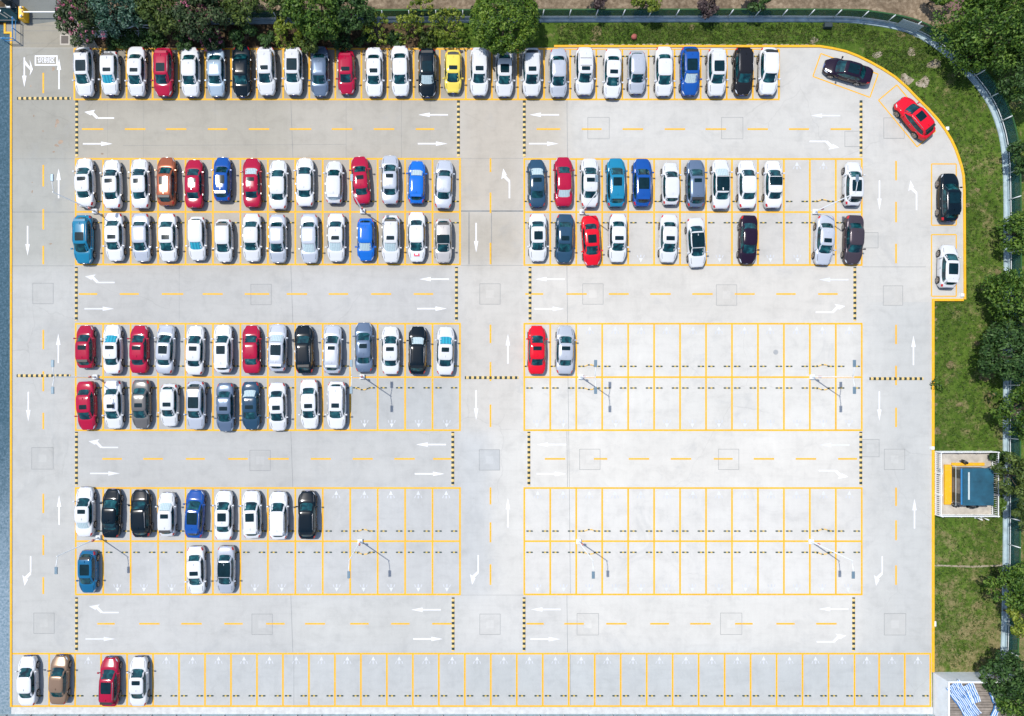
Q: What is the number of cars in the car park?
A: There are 121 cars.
